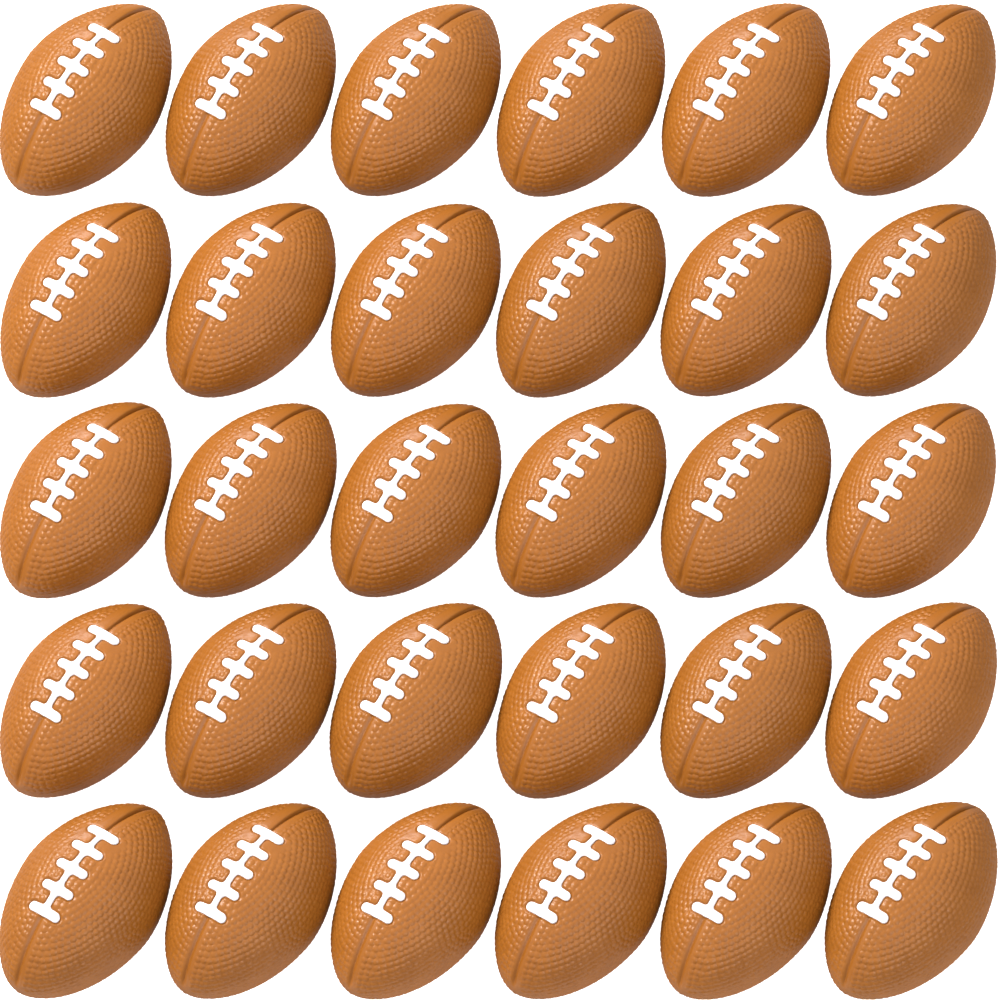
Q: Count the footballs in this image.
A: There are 30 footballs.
